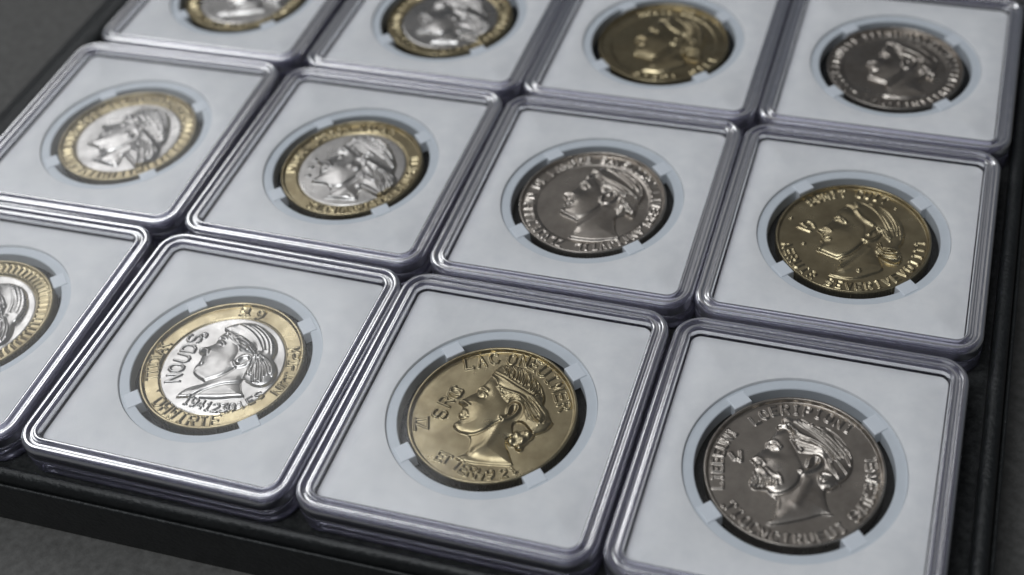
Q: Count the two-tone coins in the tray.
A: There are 6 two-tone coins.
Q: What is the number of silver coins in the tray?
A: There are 3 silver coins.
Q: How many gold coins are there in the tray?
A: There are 3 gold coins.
